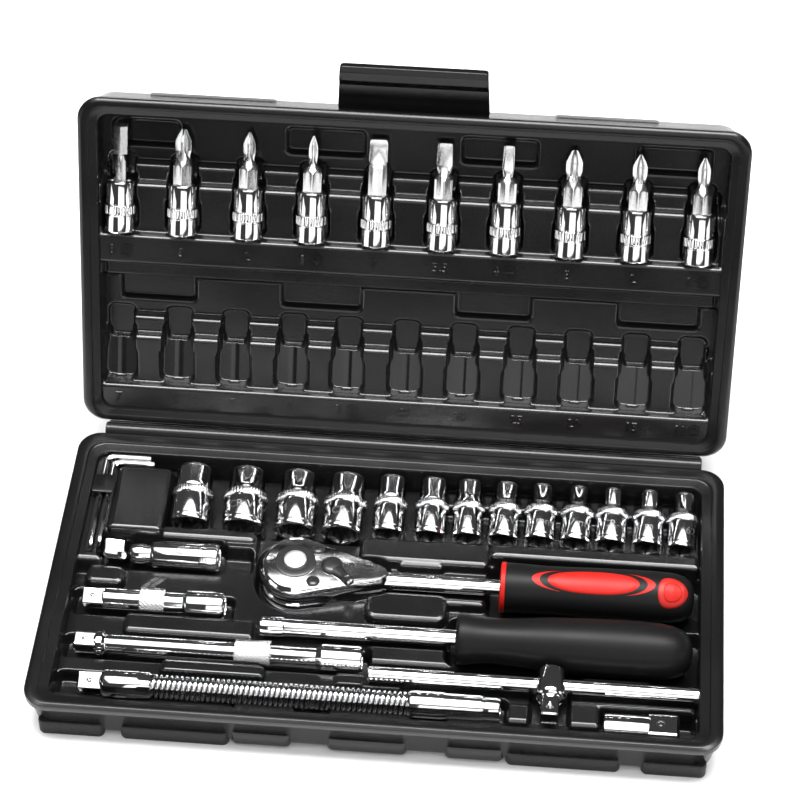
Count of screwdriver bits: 10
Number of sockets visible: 13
